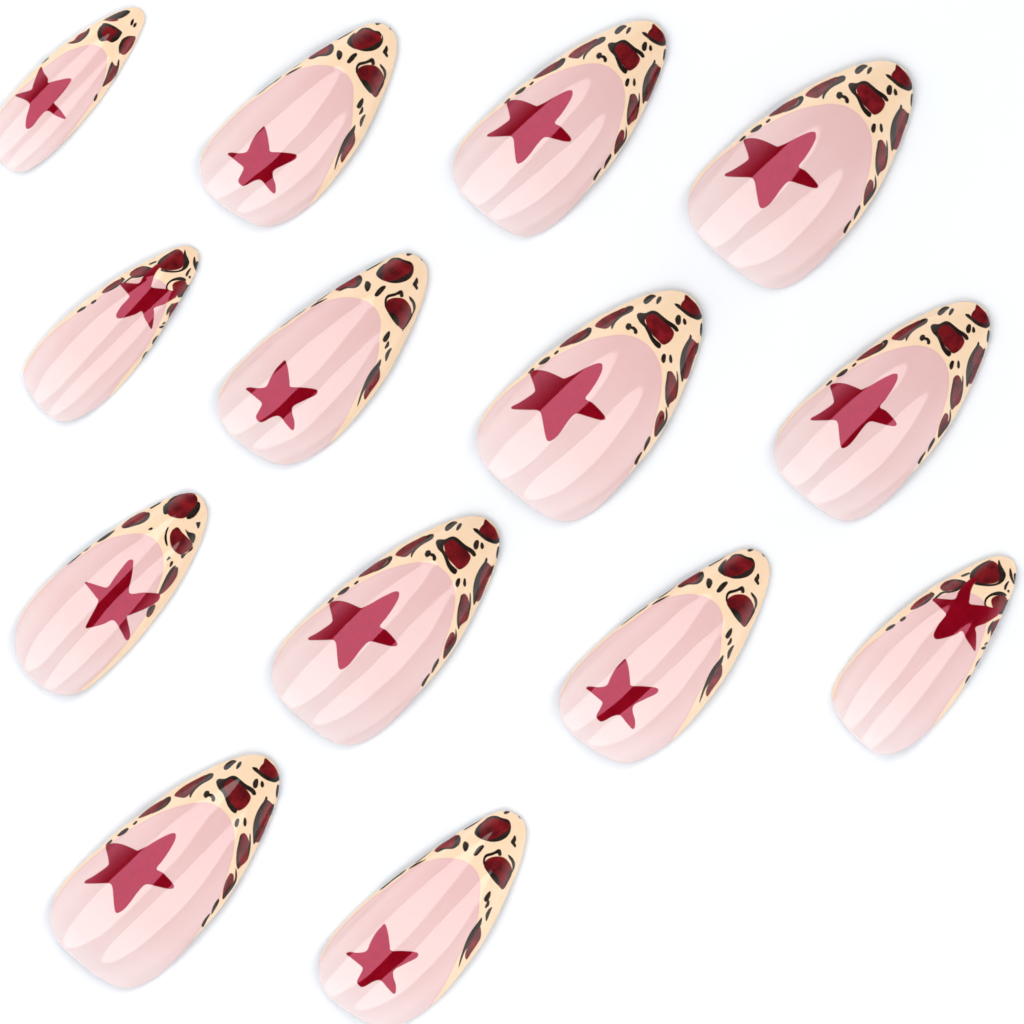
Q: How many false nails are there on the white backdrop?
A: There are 14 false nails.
